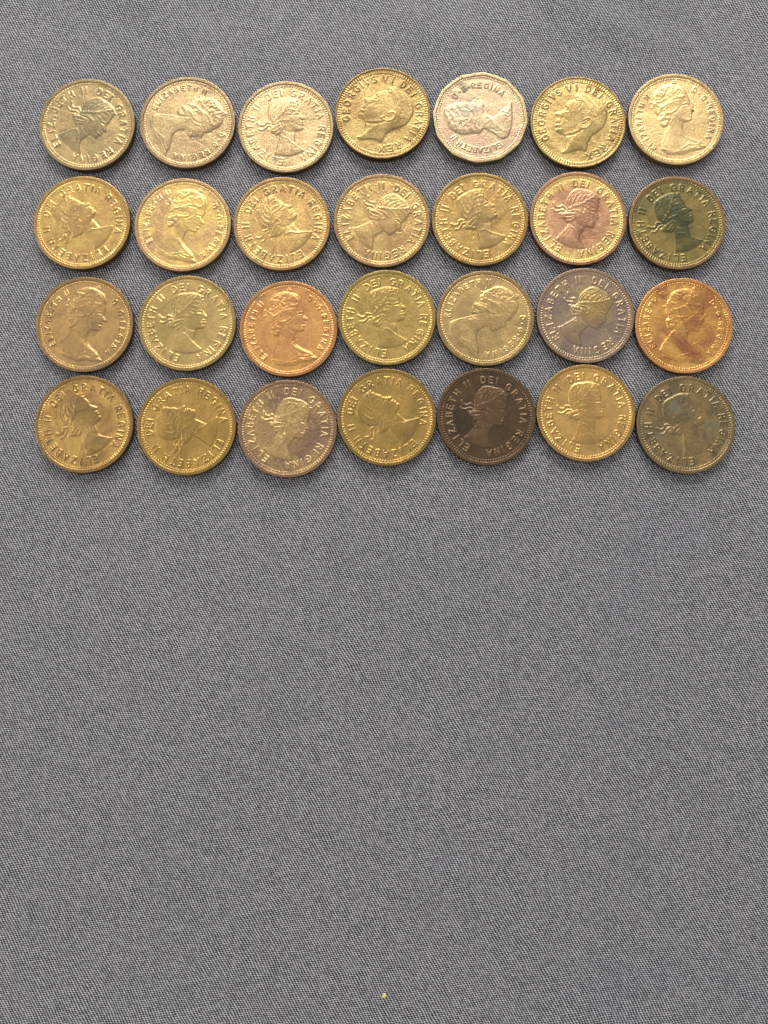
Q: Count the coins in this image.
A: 28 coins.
